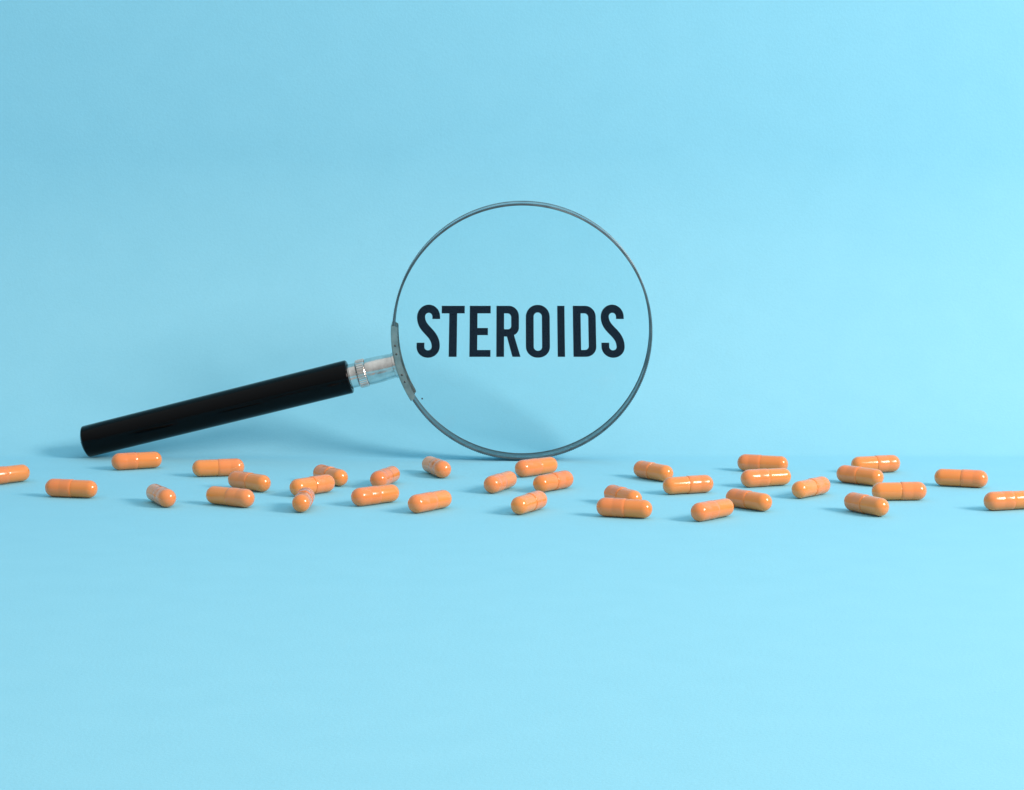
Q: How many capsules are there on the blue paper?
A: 33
